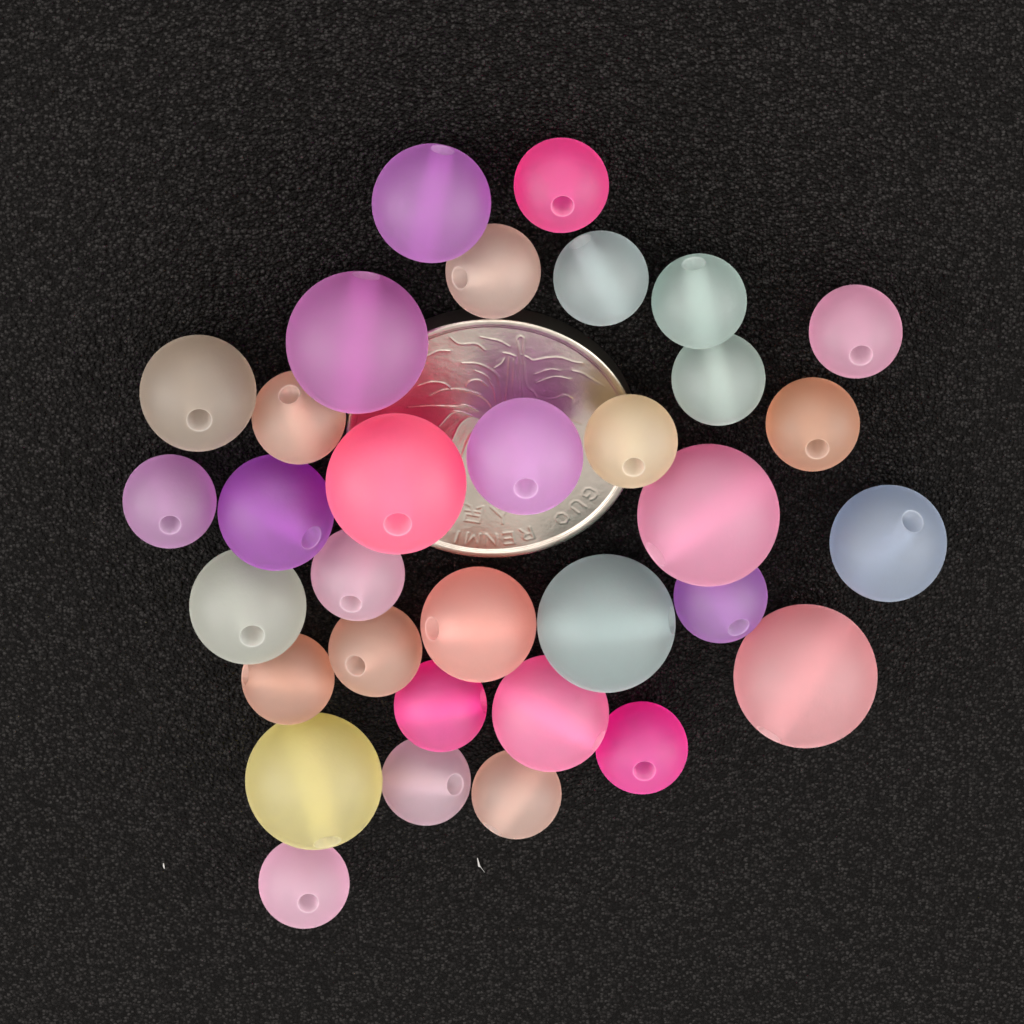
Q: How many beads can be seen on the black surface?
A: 33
